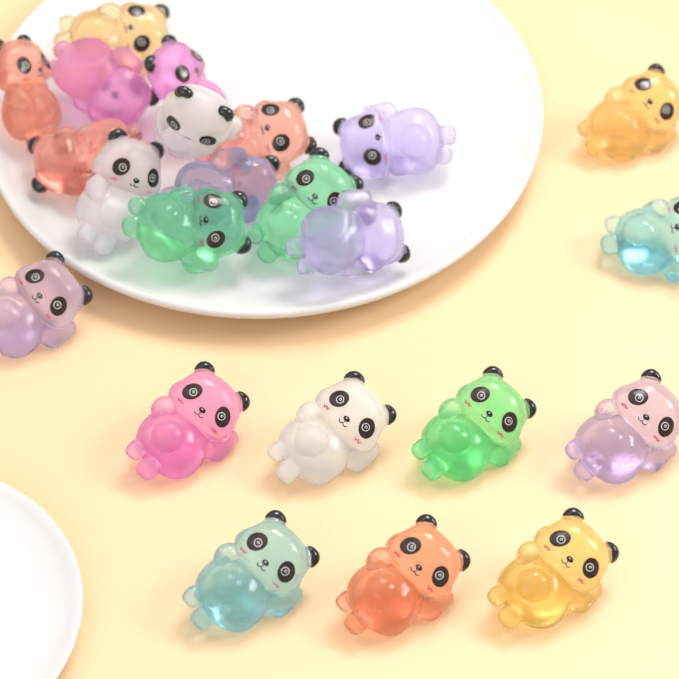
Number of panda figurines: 23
